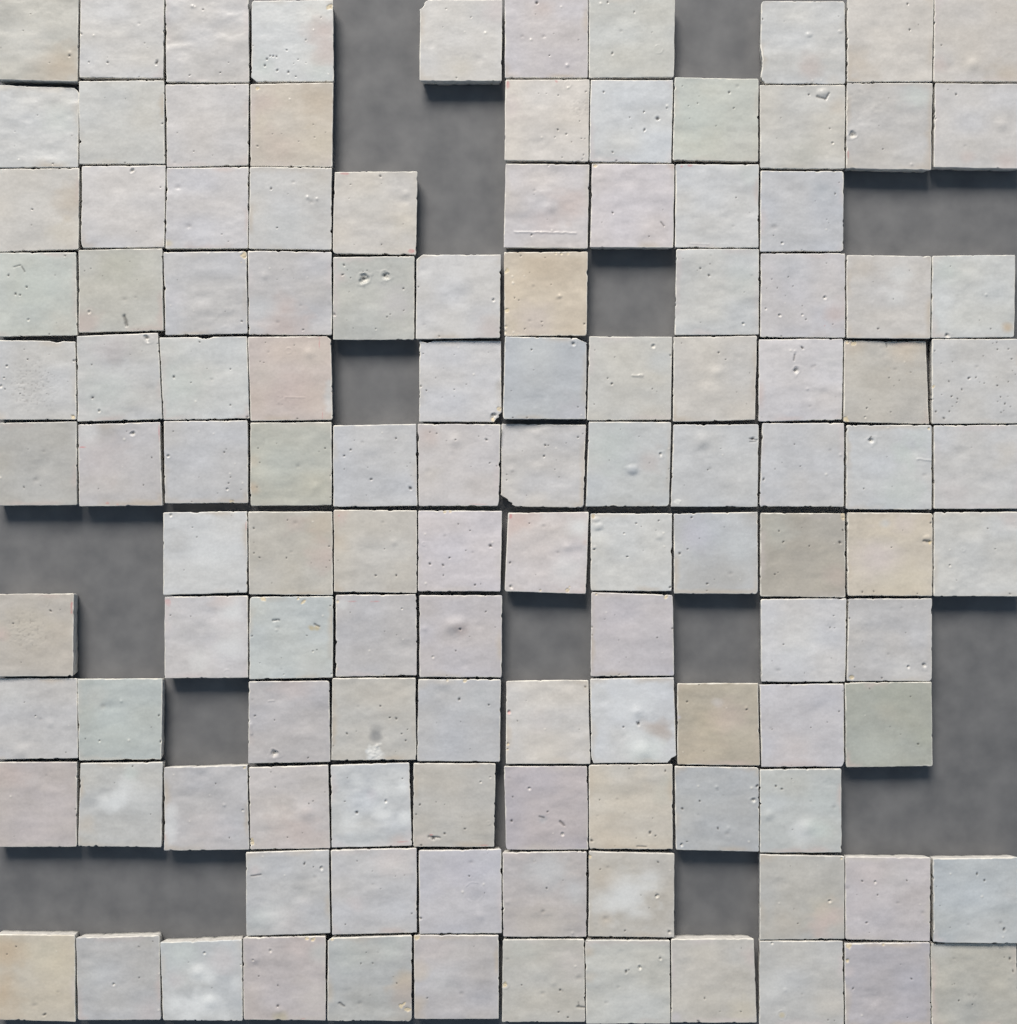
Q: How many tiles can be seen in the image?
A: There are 121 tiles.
